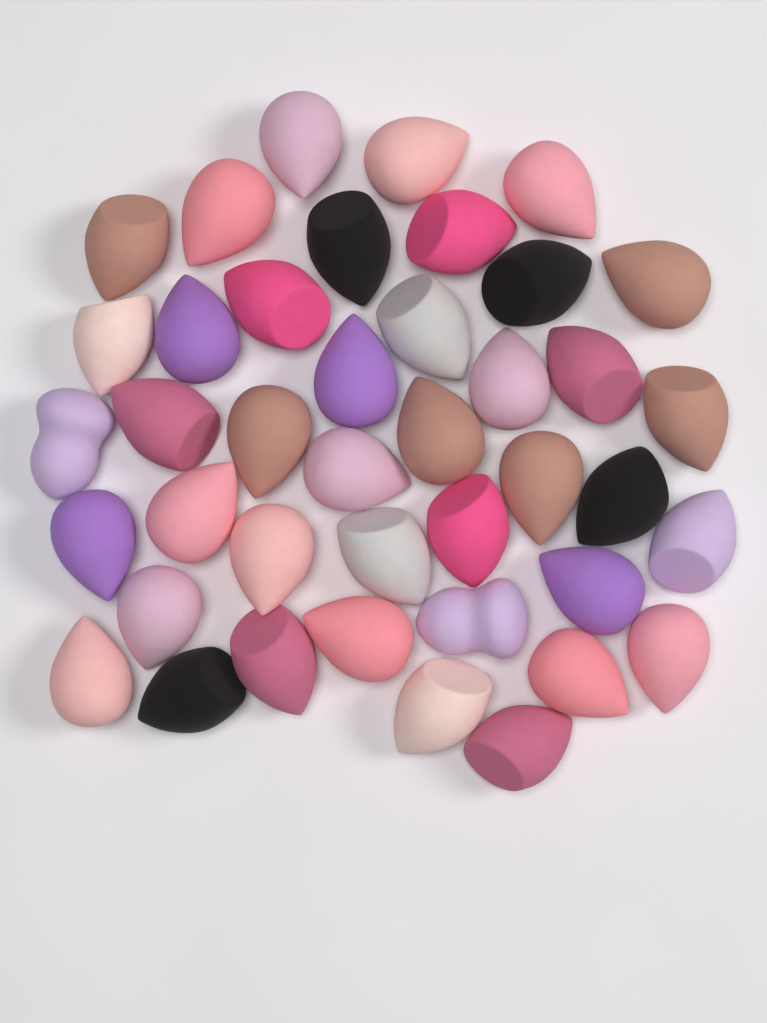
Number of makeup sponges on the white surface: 41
